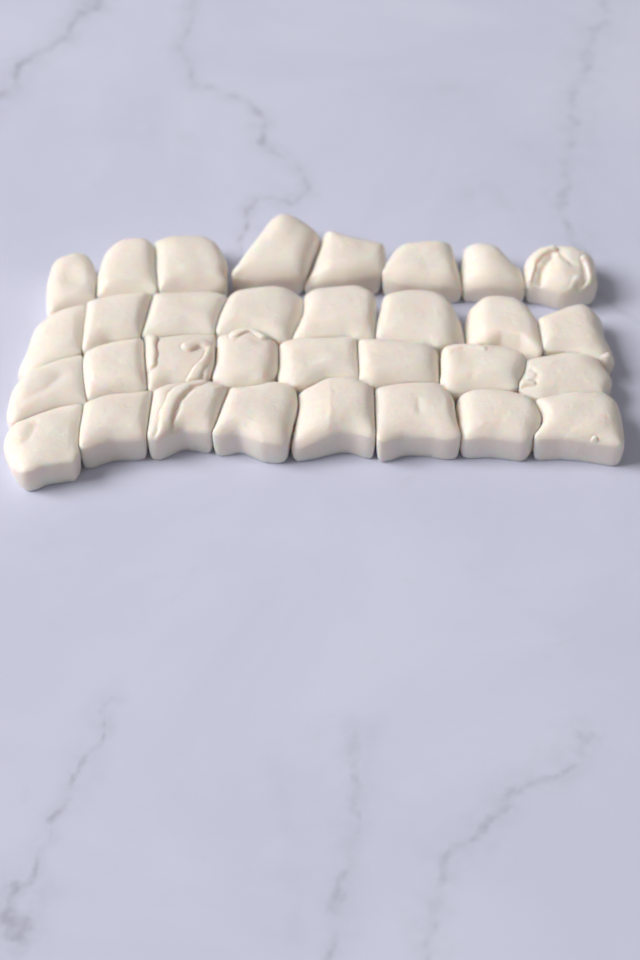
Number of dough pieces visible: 32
